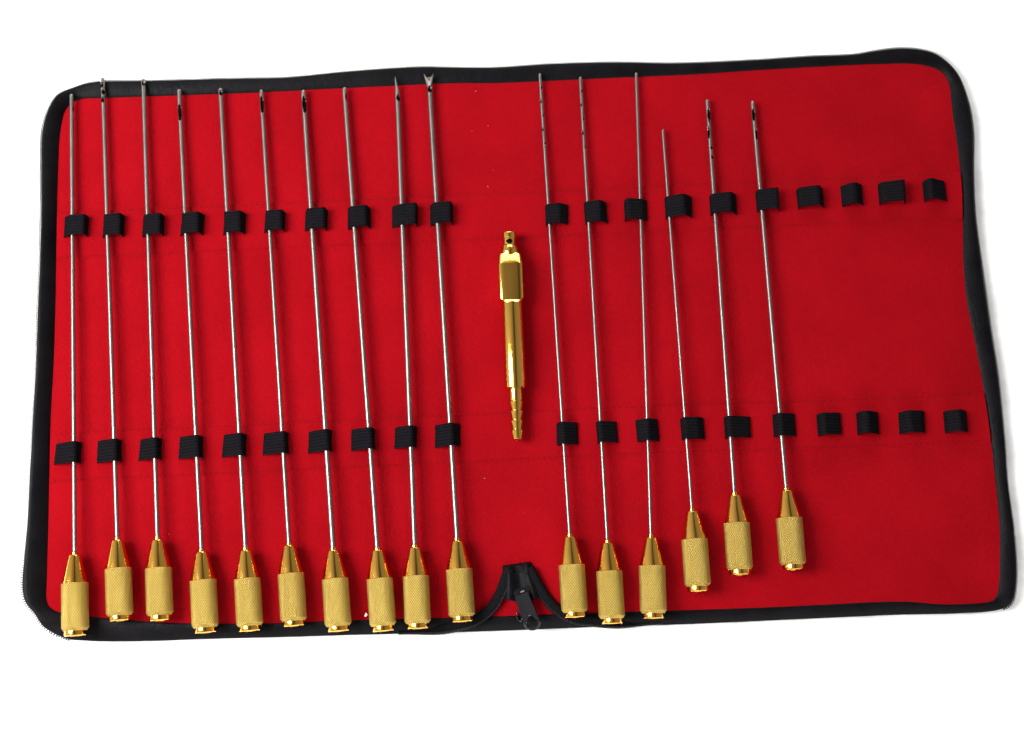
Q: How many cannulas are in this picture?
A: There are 16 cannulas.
